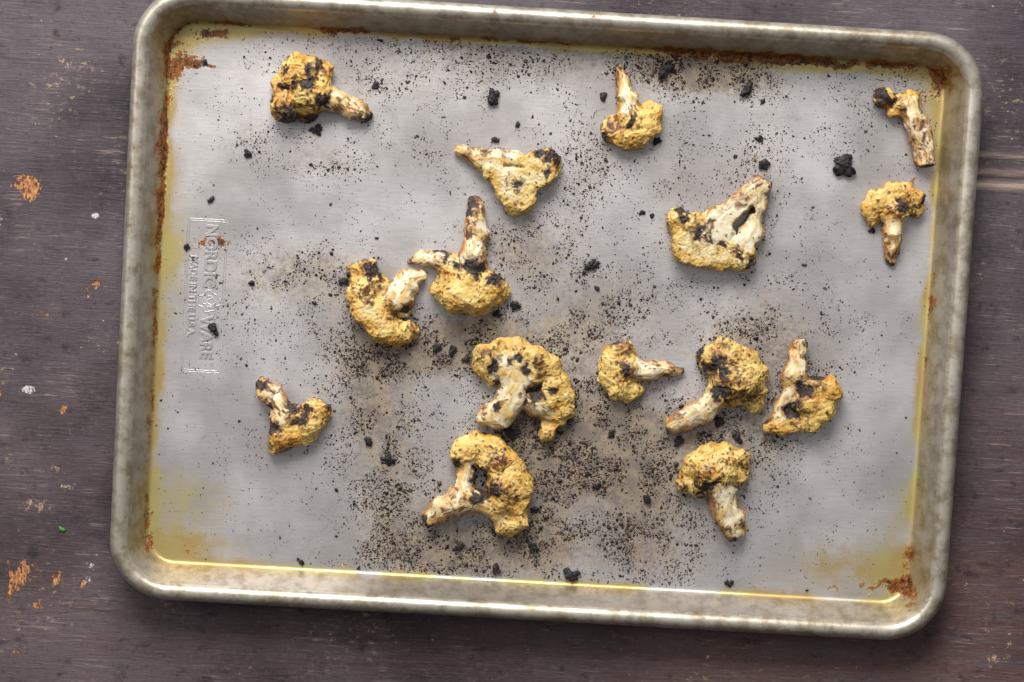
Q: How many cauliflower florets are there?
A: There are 15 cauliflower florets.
